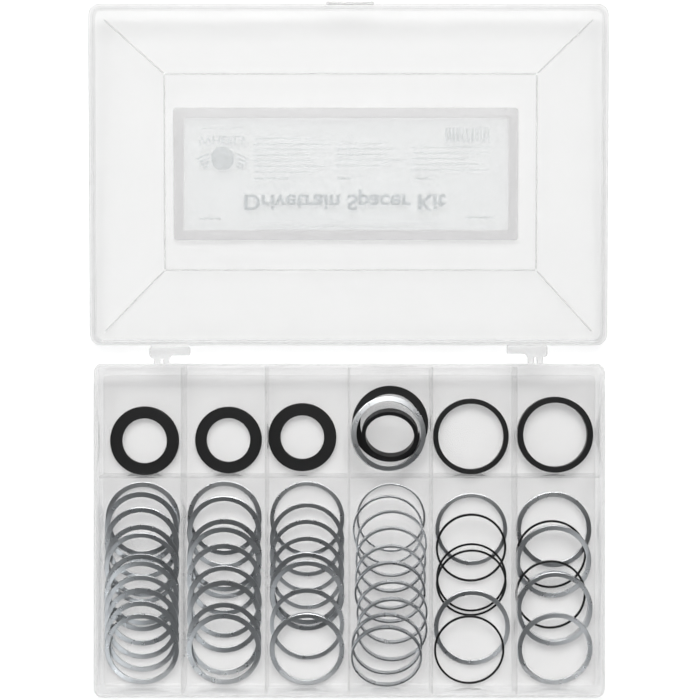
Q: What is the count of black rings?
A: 13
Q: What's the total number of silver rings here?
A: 45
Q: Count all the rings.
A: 58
